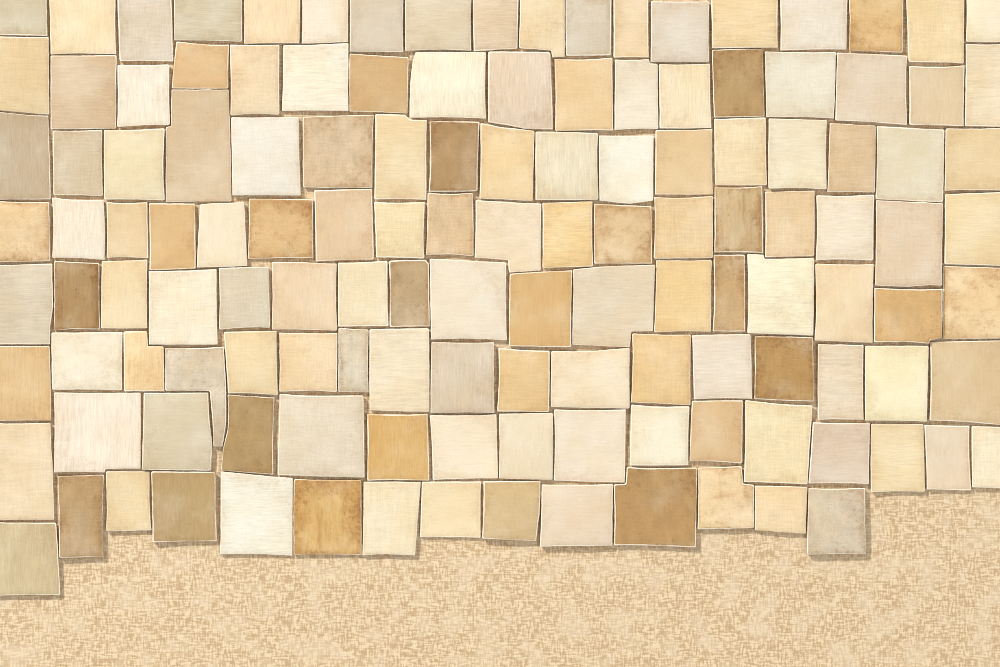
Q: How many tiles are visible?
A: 134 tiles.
